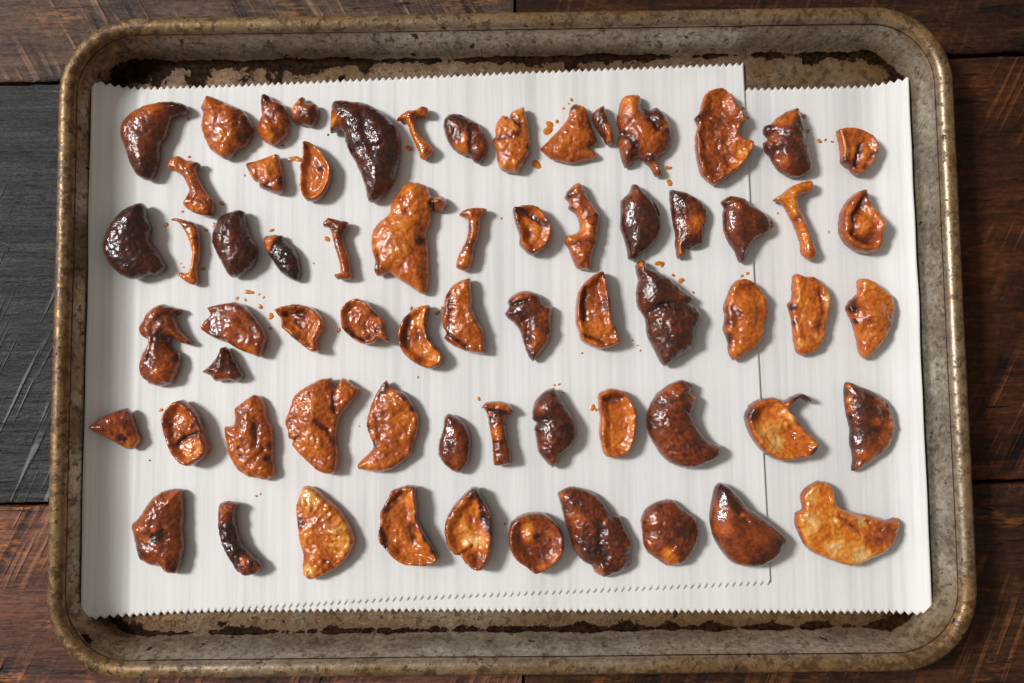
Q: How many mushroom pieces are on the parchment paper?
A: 66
